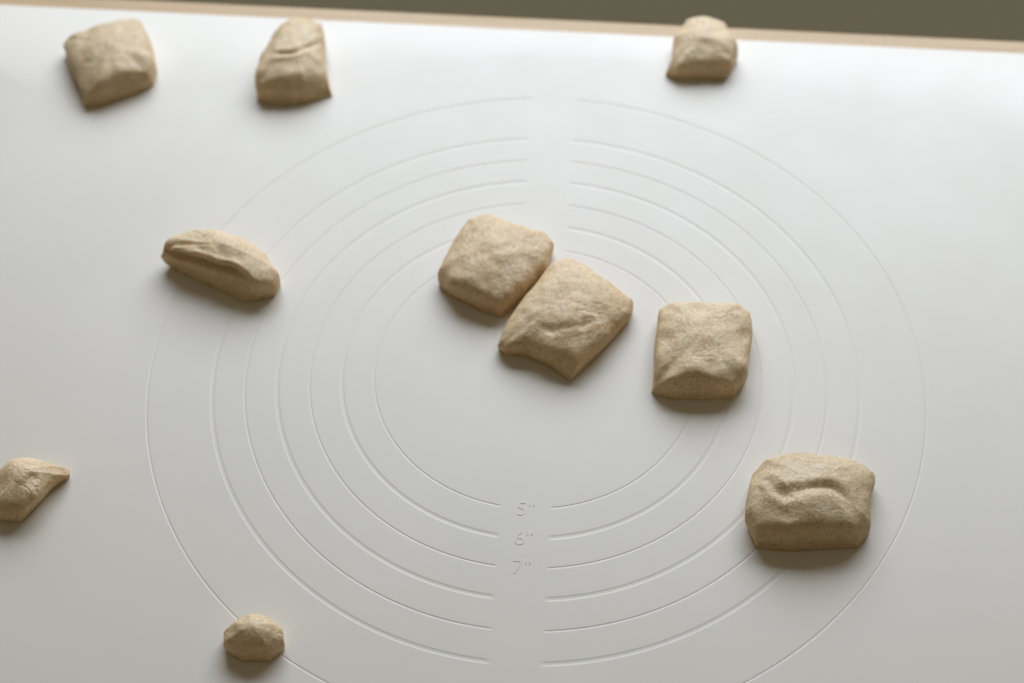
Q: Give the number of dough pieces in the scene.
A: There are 10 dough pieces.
